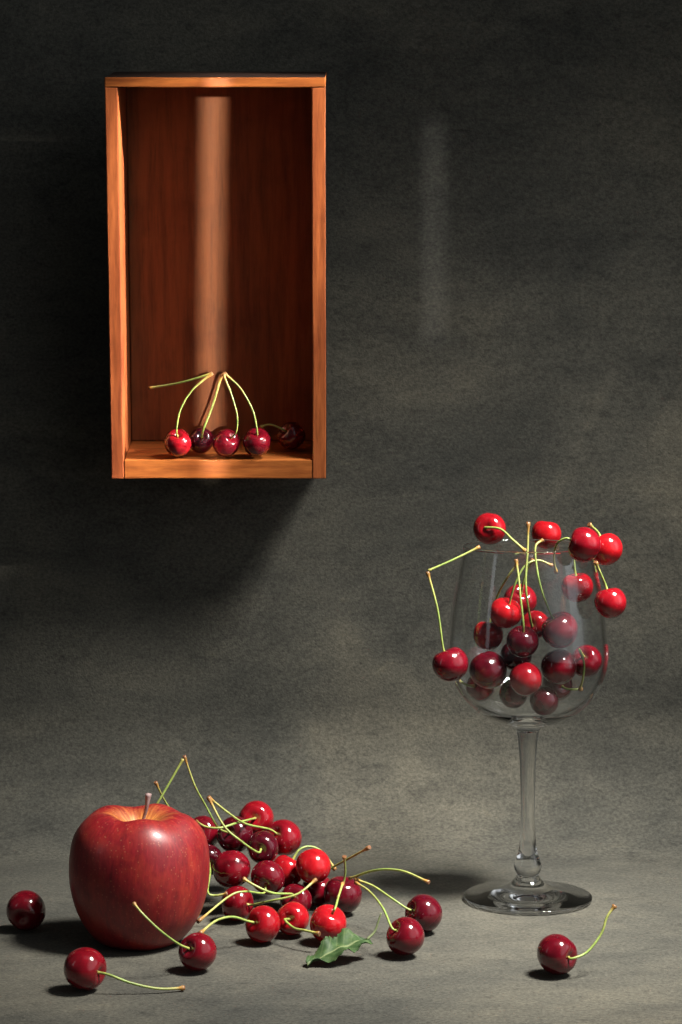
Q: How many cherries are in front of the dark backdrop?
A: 50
